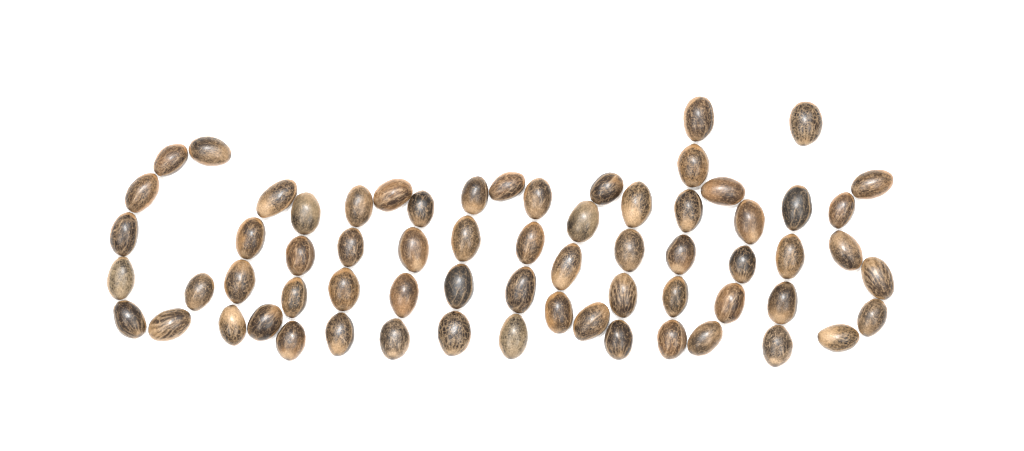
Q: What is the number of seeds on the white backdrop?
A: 66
